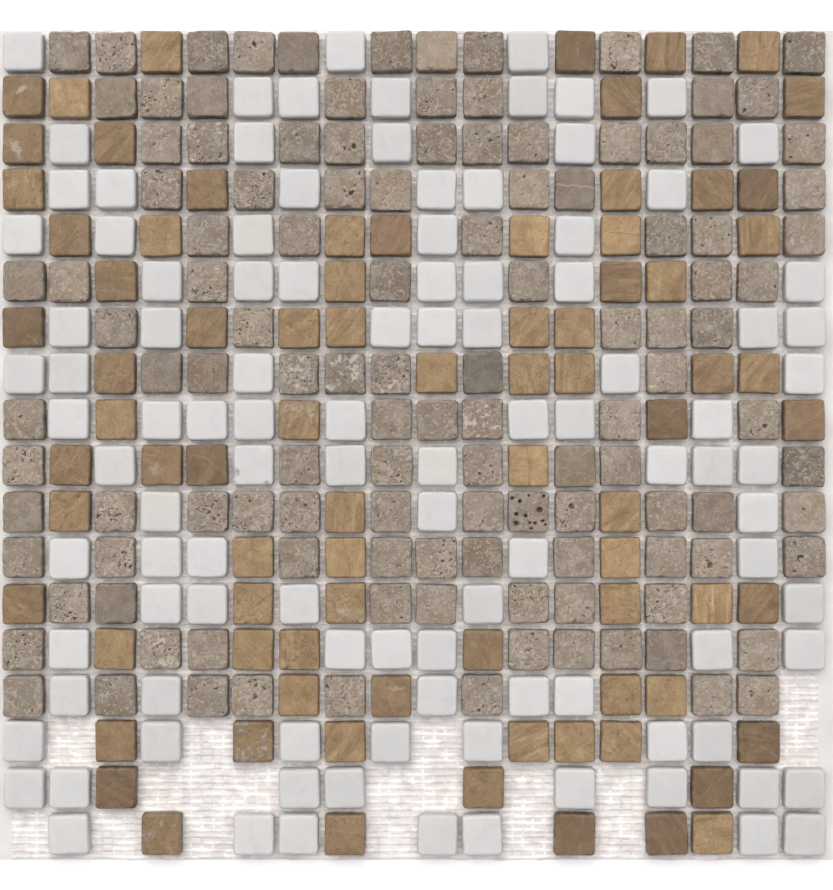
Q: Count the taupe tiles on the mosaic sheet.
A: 120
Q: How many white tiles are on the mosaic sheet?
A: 105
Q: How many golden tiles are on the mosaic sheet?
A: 81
